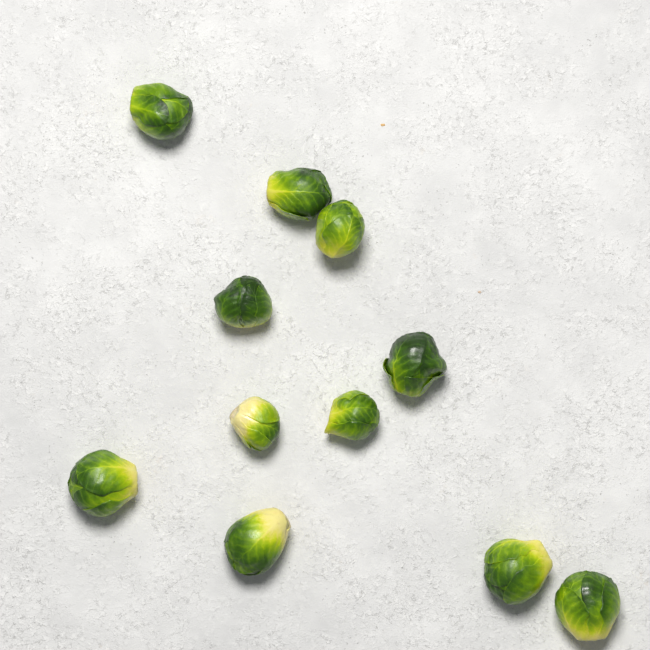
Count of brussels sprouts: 11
